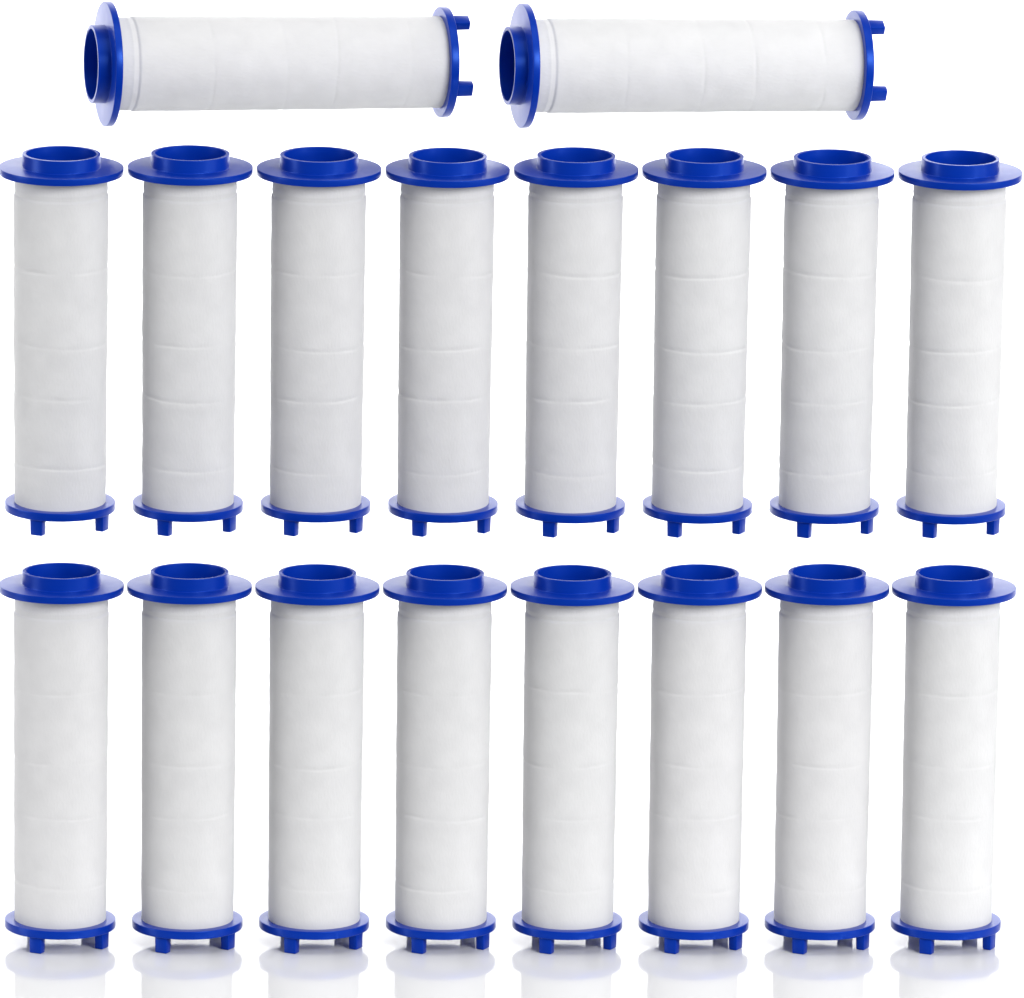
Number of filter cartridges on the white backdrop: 18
